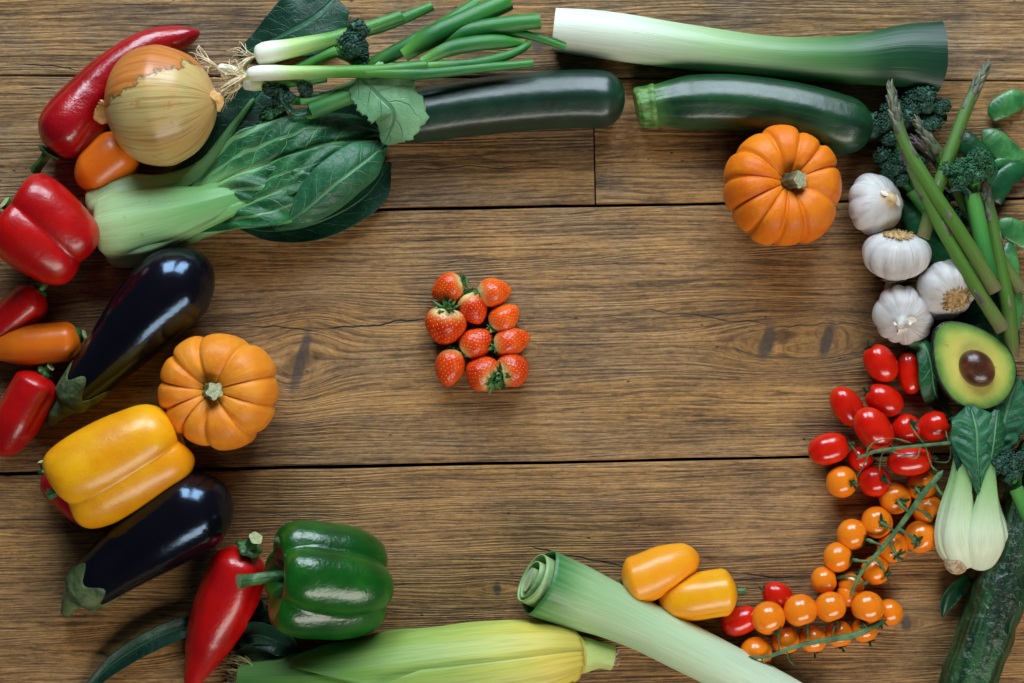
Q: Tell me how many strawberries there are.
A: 10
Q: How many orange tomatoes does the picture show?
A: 23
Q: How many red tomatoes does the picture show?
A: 13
